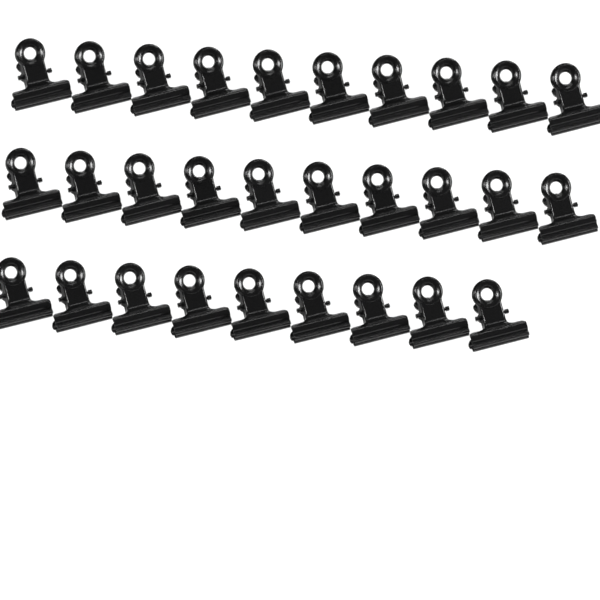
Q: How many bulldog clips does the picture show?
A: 29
